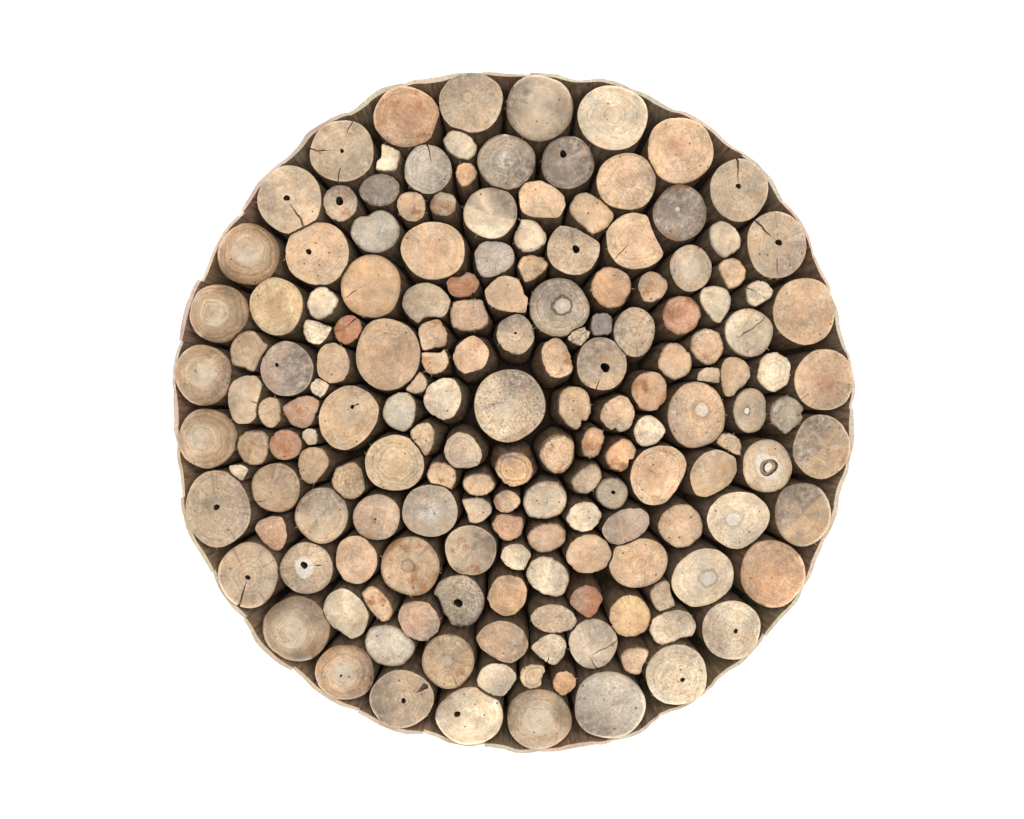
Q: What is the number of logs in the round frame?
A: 167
